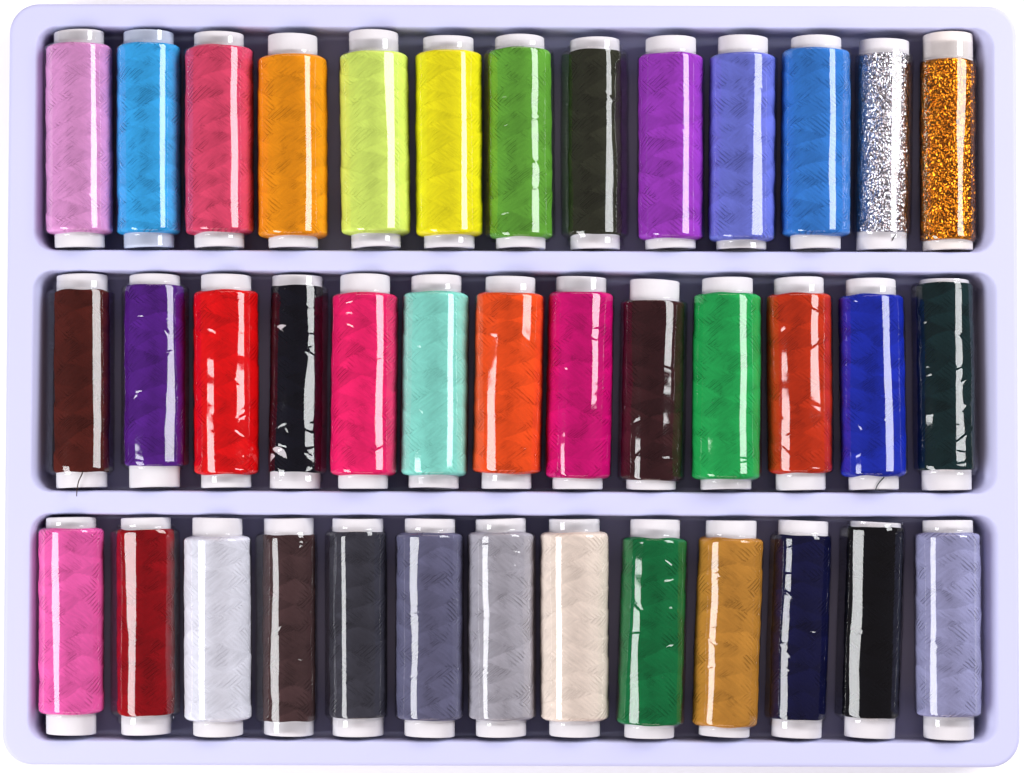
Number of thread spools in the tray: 39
